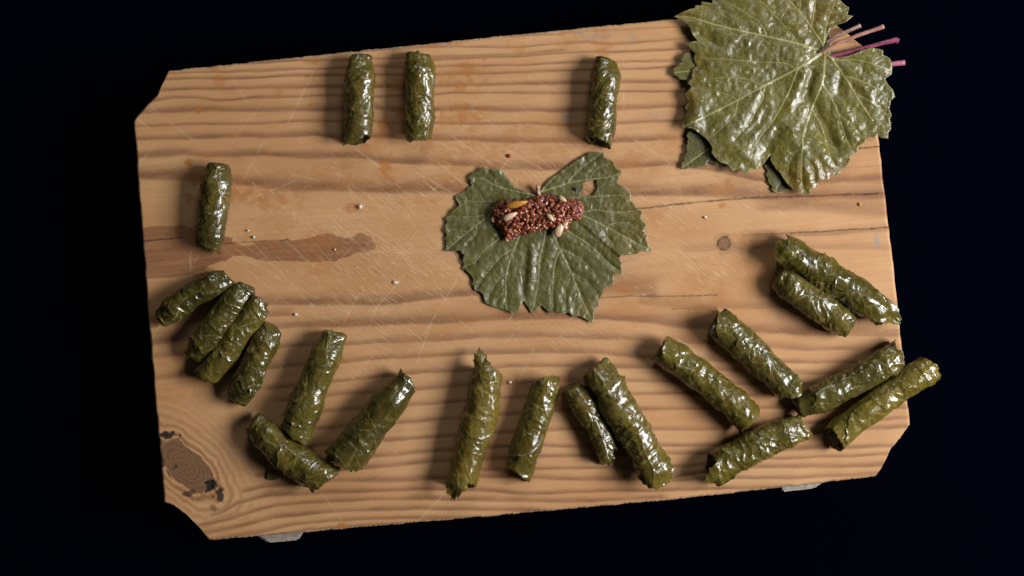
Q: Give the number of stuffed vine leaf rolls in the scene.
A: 22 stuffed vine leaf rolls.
